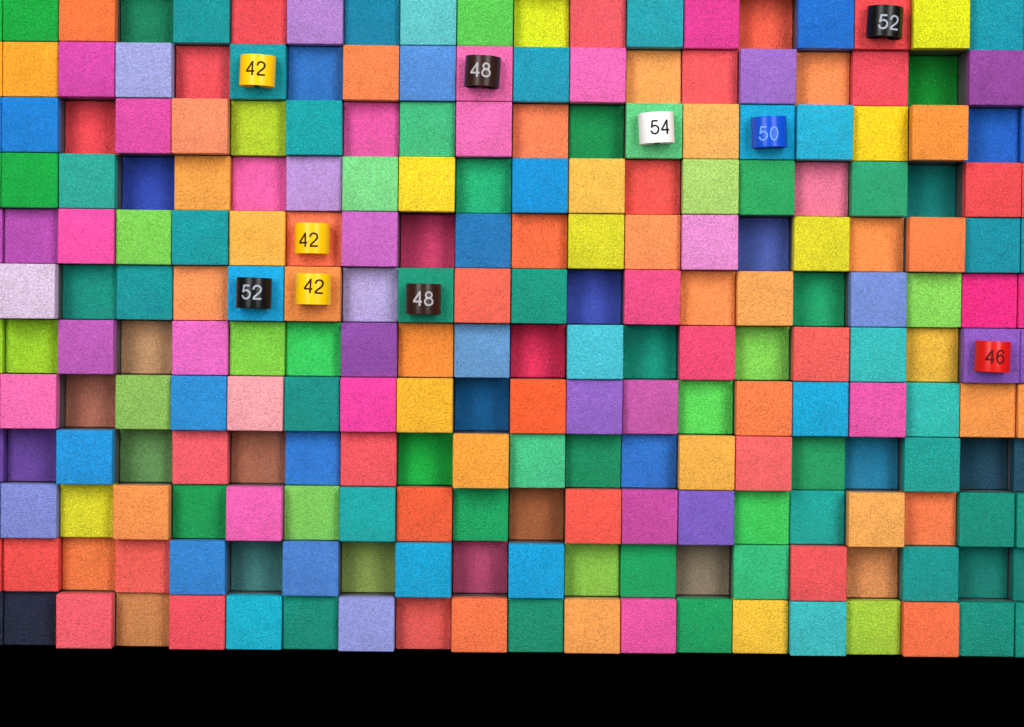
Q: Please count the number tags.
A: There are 10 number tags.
